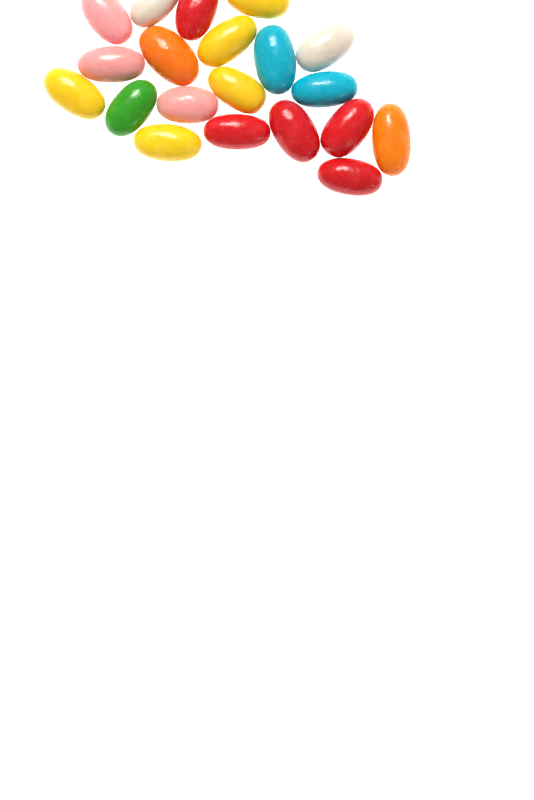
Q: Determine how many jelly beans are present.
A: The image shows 20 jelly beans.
